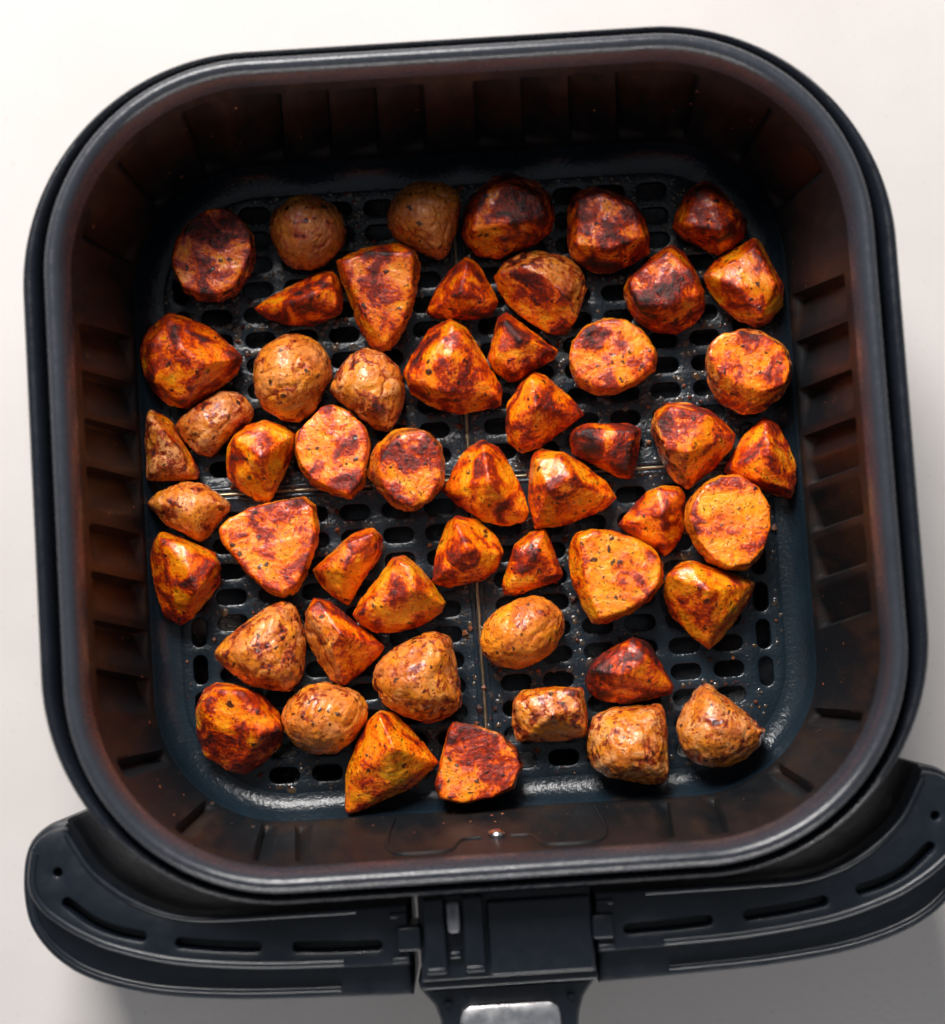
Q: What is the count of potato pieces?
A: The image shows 53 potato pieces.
